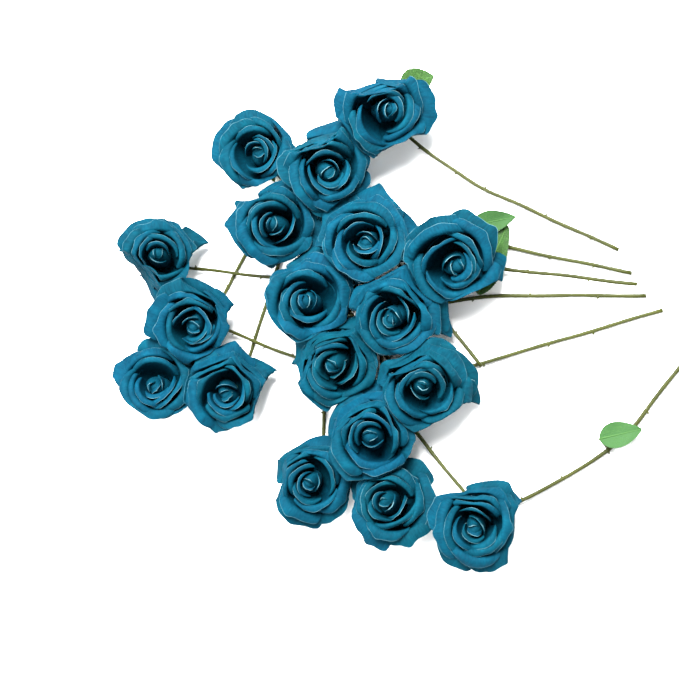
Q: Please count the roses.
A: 18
